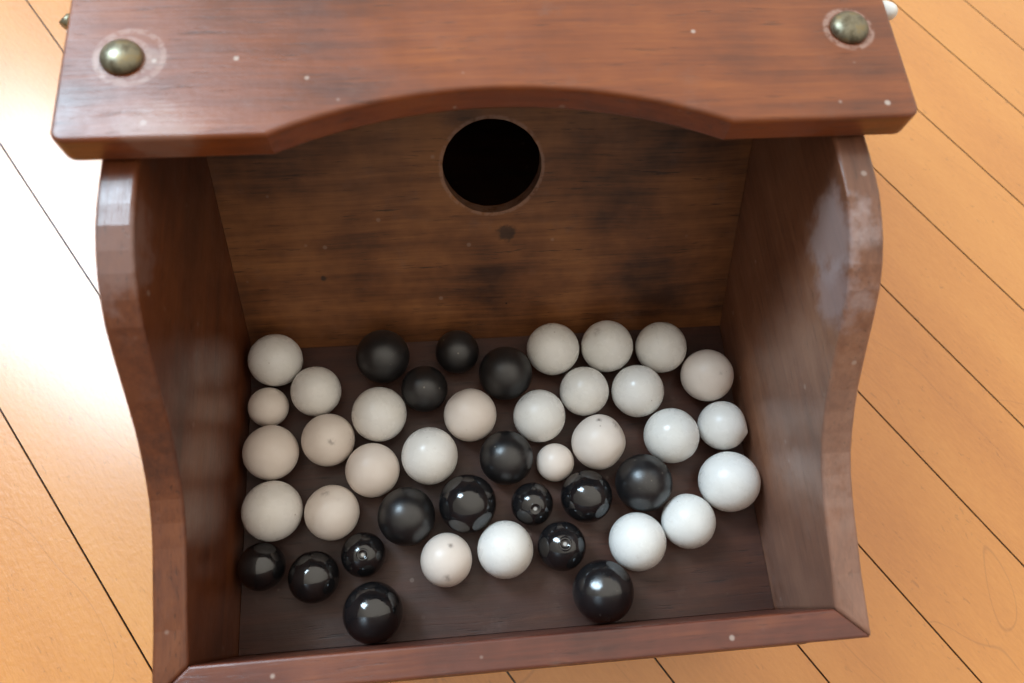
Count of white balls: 27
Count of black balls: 16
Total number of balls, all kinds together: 43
